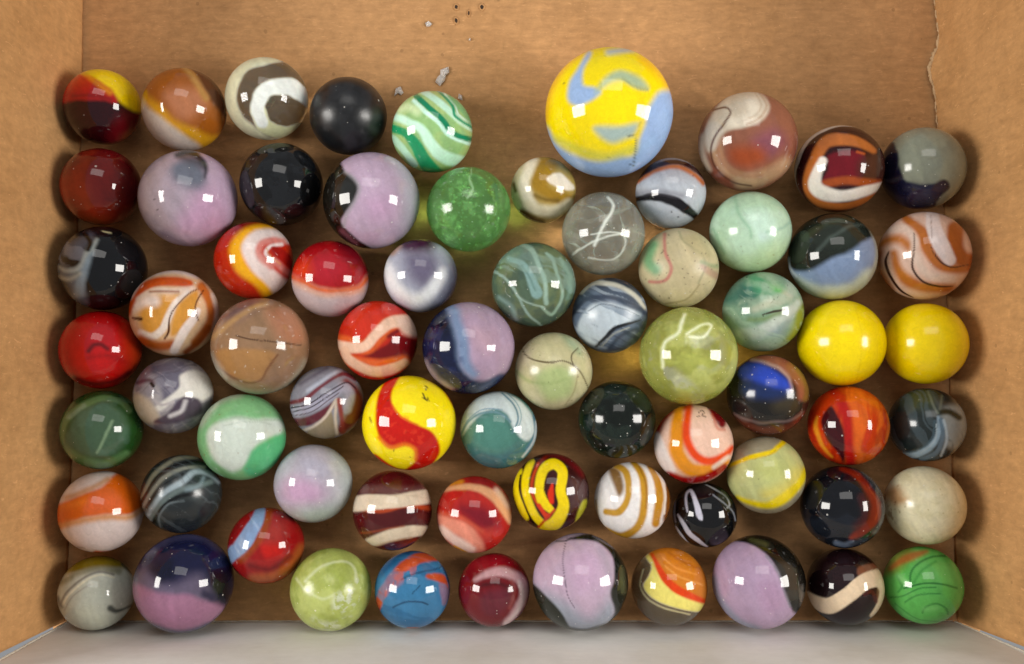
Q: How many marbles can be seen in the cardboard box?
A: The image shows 70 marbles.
